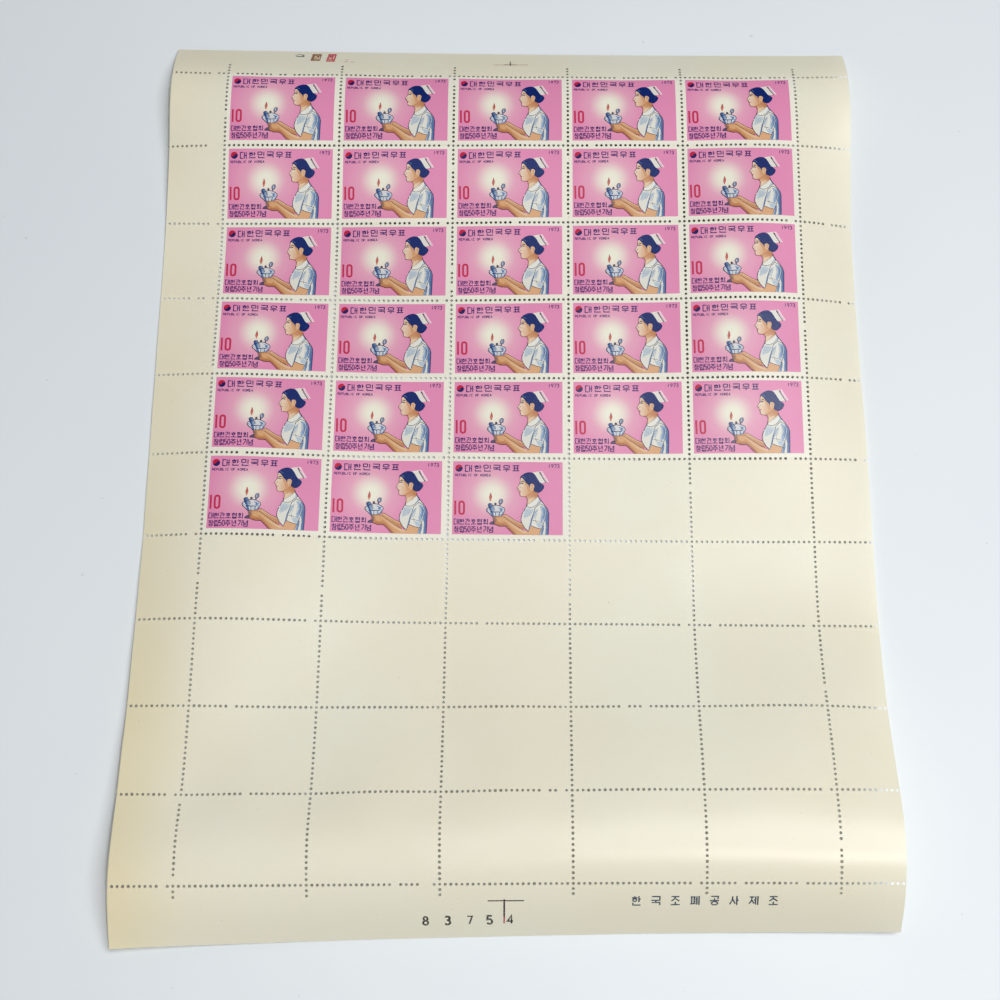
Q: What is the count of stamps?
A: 28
